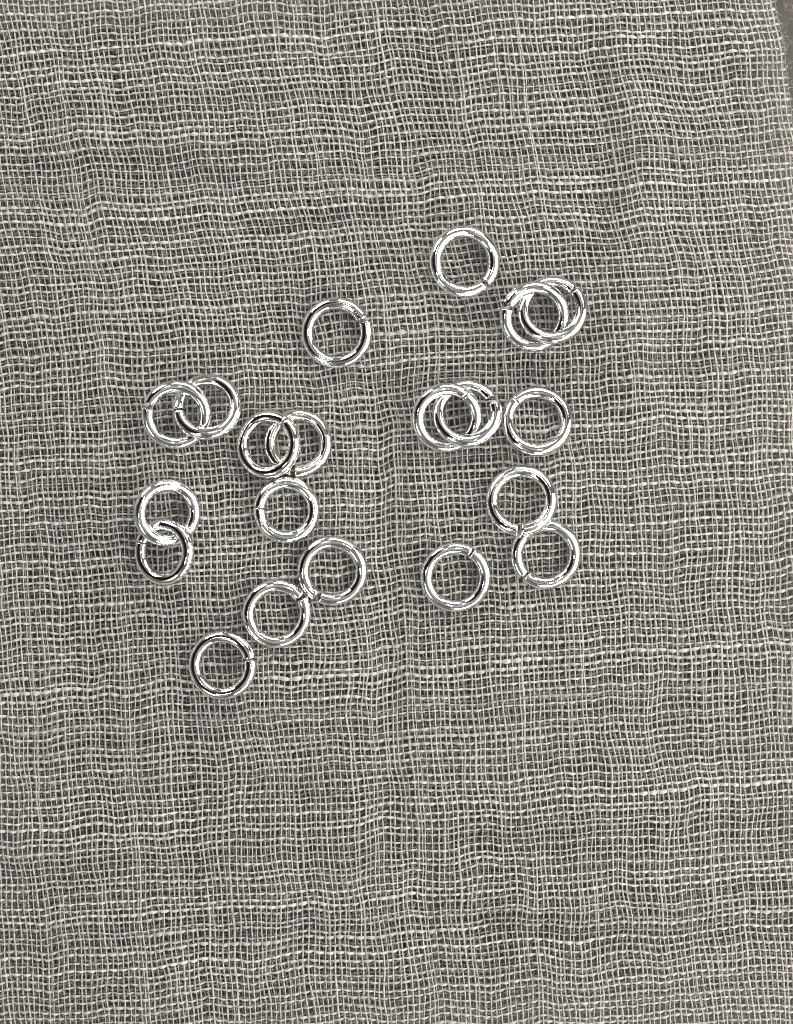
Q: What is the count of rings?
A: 20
